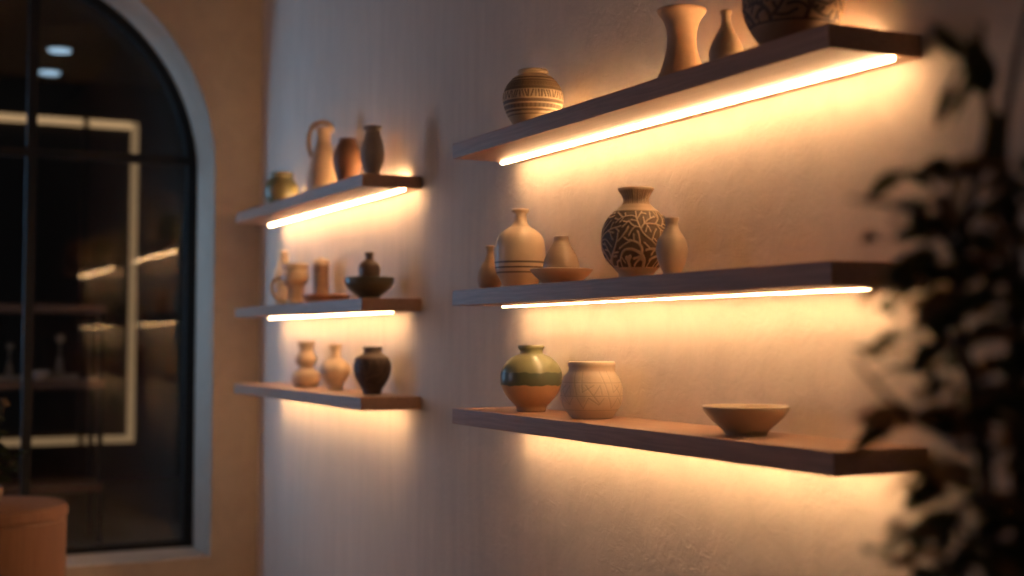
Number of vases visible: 19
